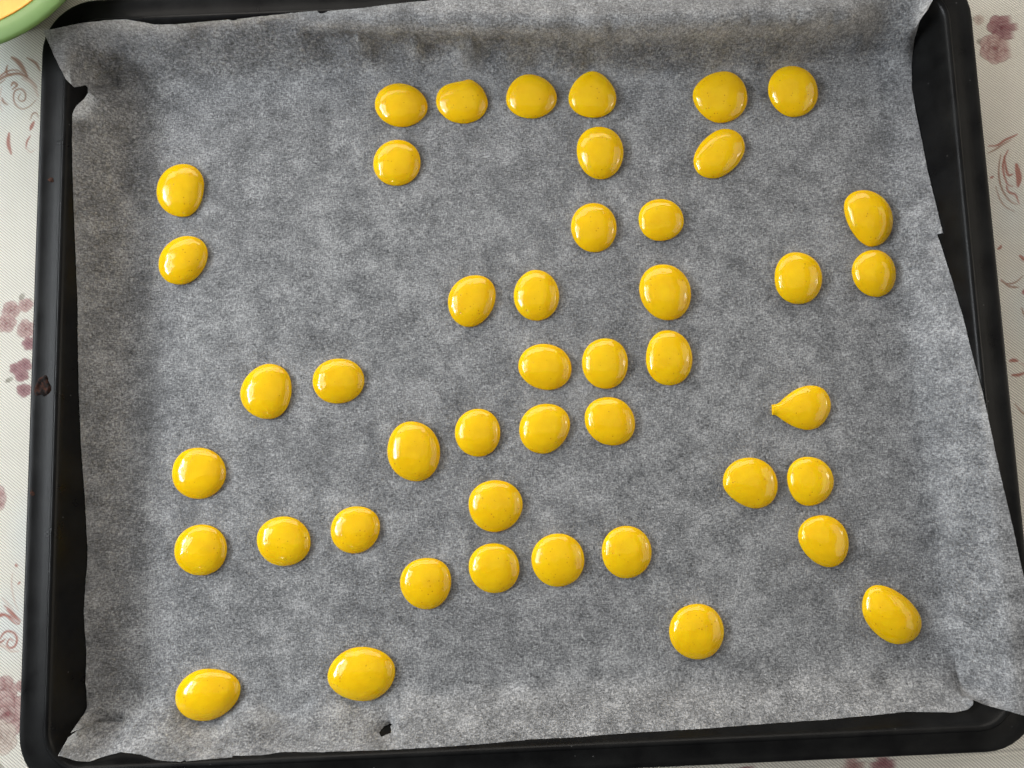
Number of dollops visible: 45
